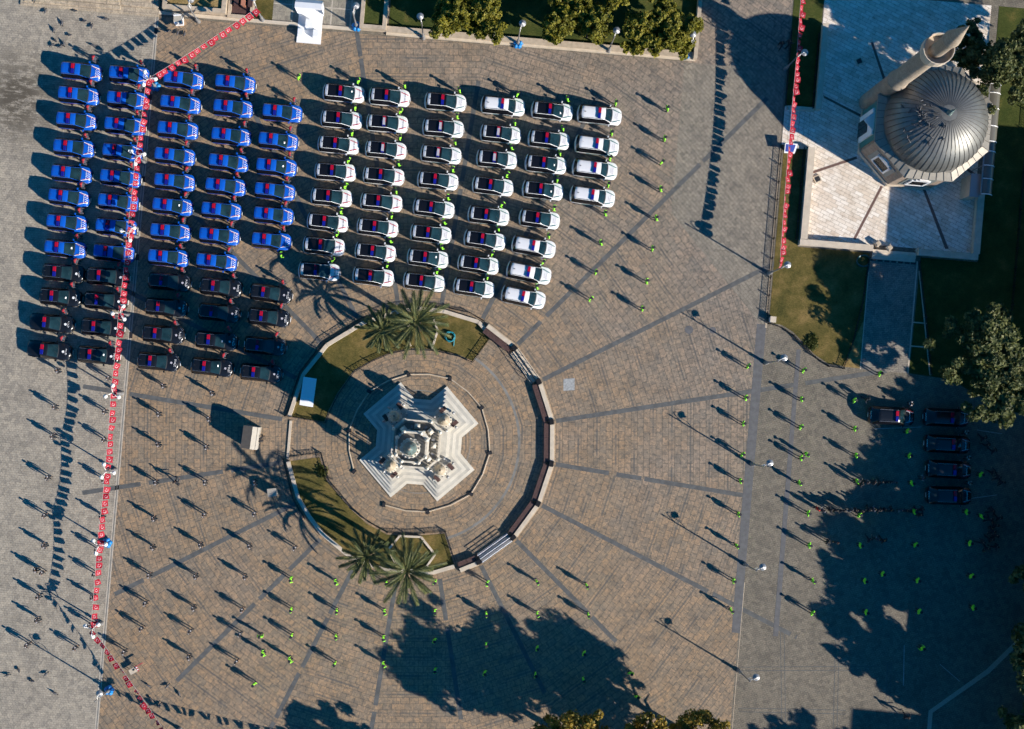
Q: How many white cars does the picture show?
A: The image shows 44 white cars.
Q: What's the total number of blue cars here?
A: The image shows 38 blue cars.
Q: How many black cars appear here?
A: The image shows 25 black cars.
